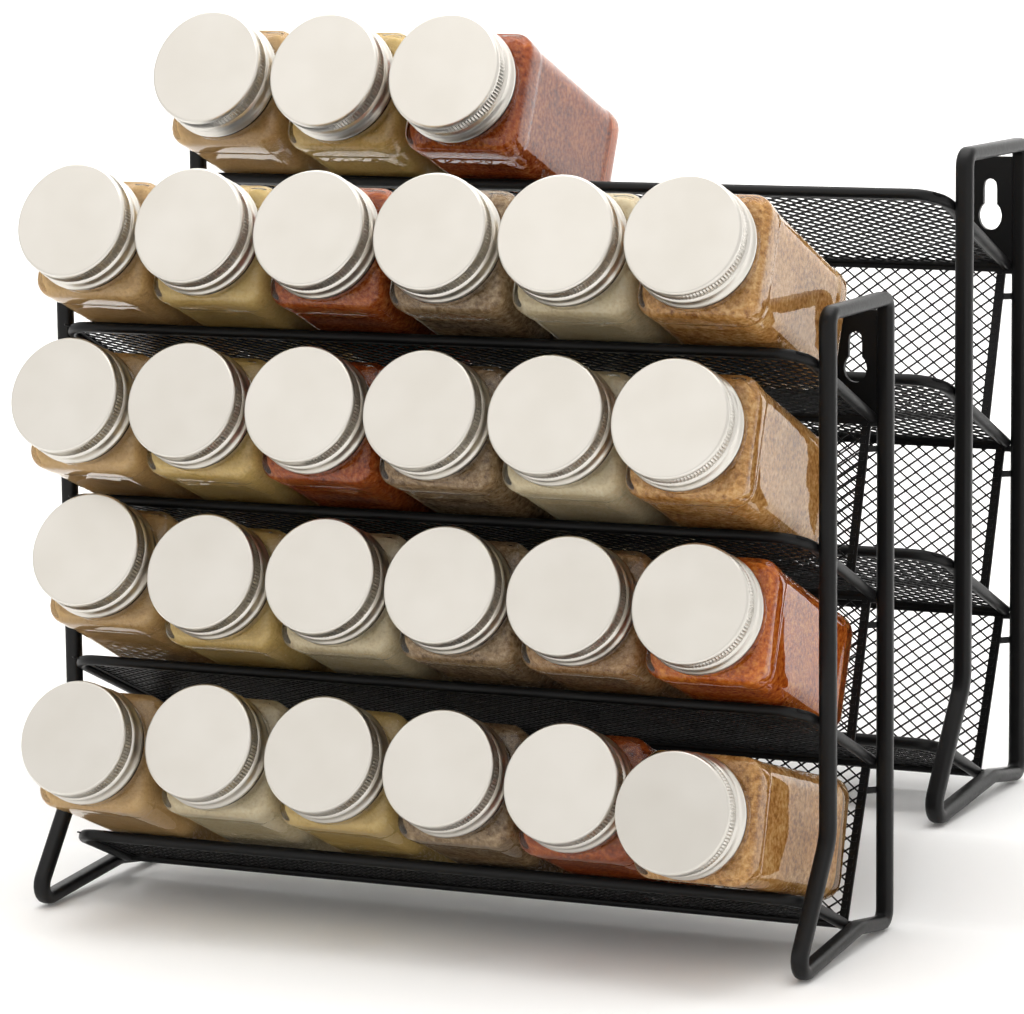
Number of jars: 27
